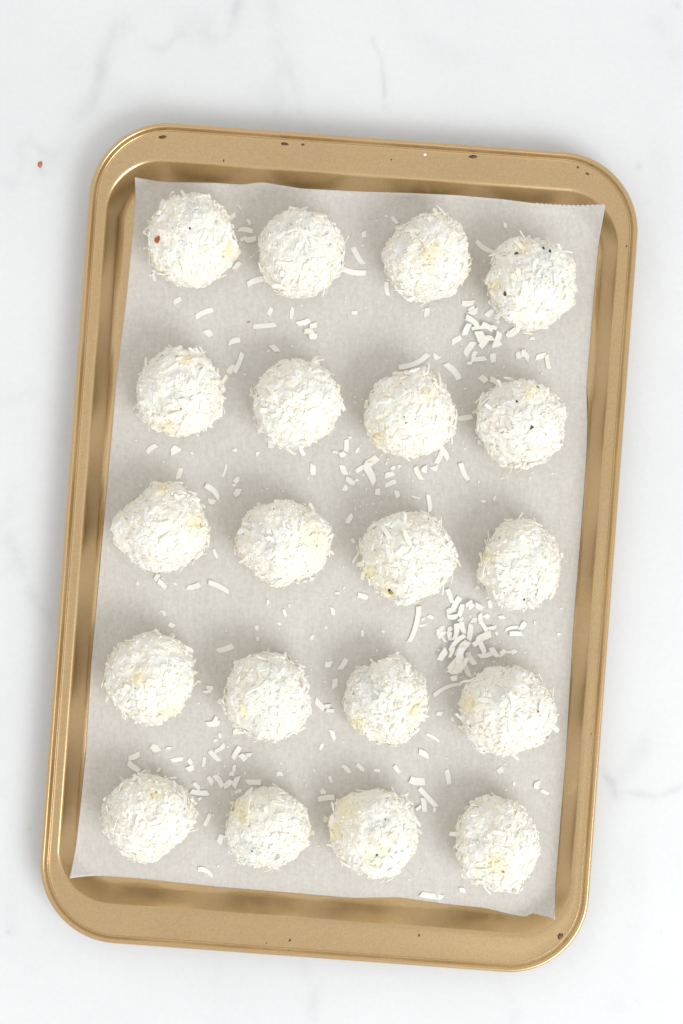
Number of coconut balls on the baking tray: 20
